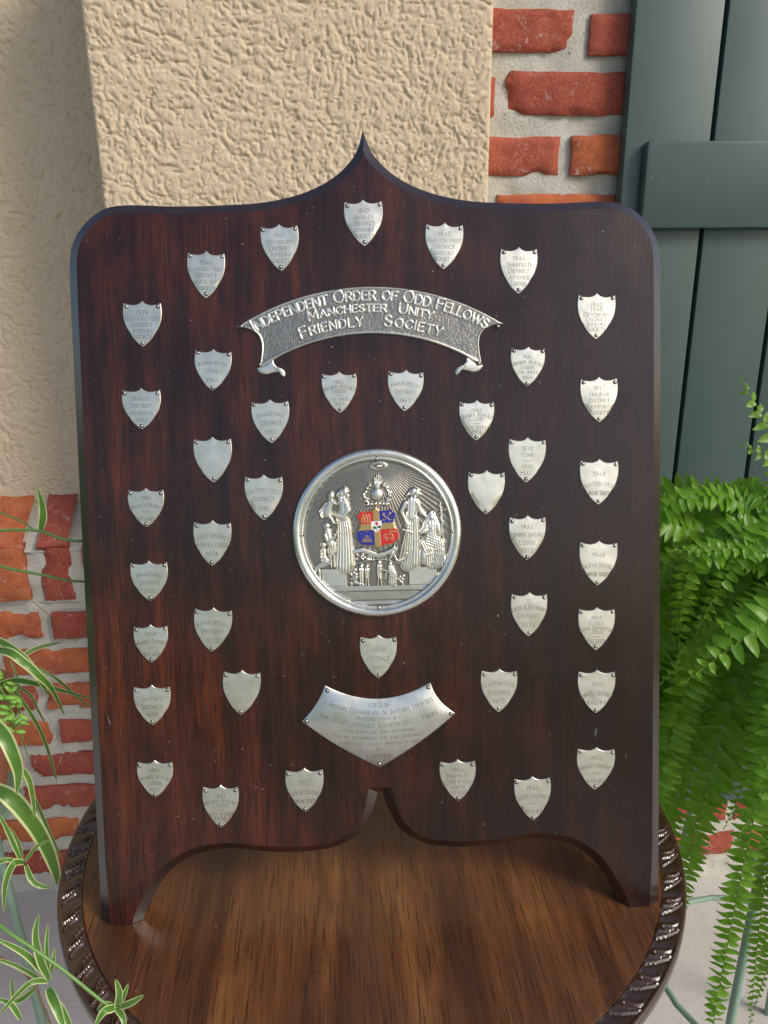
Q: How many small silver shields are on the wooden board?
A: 40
